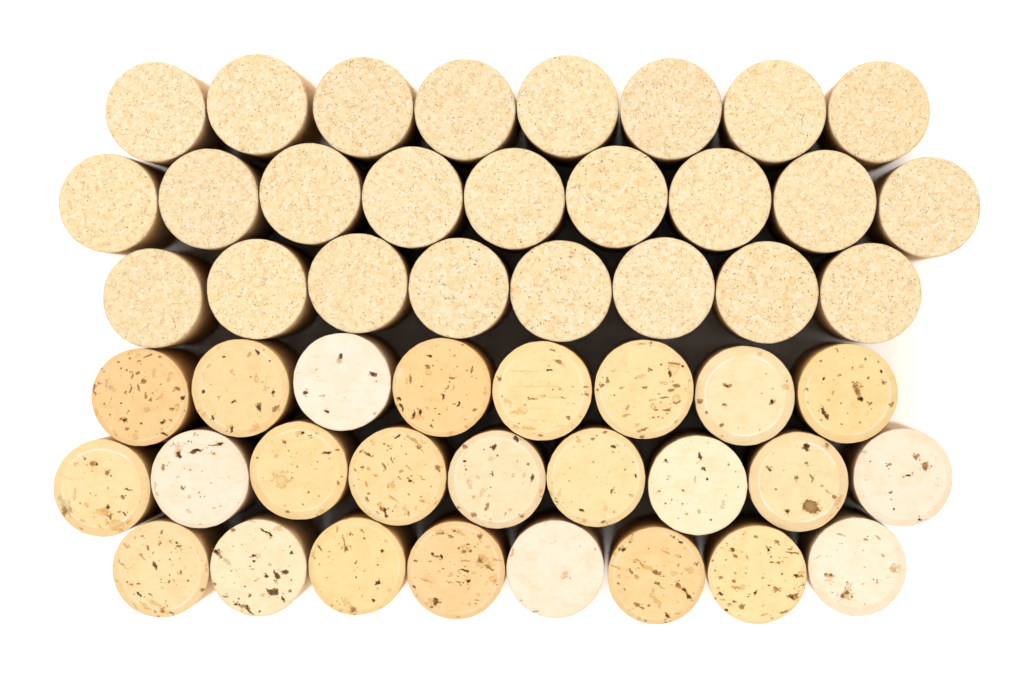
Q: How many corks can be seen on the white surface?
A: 50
